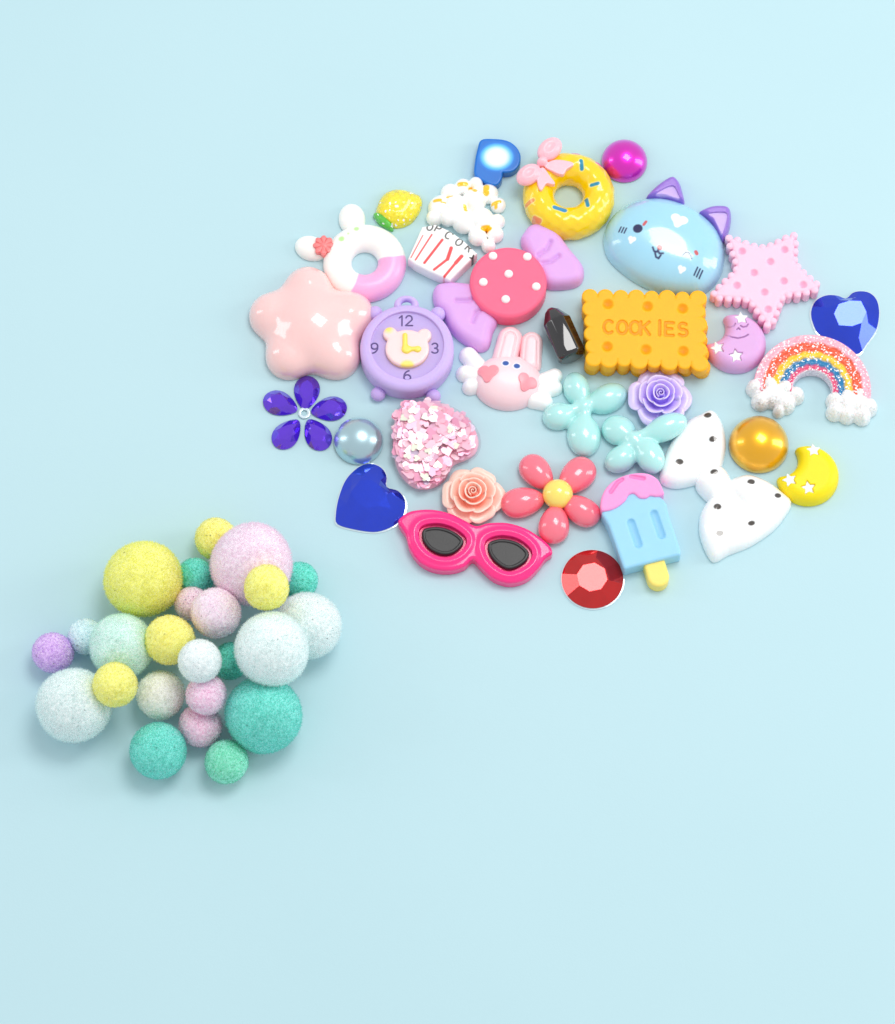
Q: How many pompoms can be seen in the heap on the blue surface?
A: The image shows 24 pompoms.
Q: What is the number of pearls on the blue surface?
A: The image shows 3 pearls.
